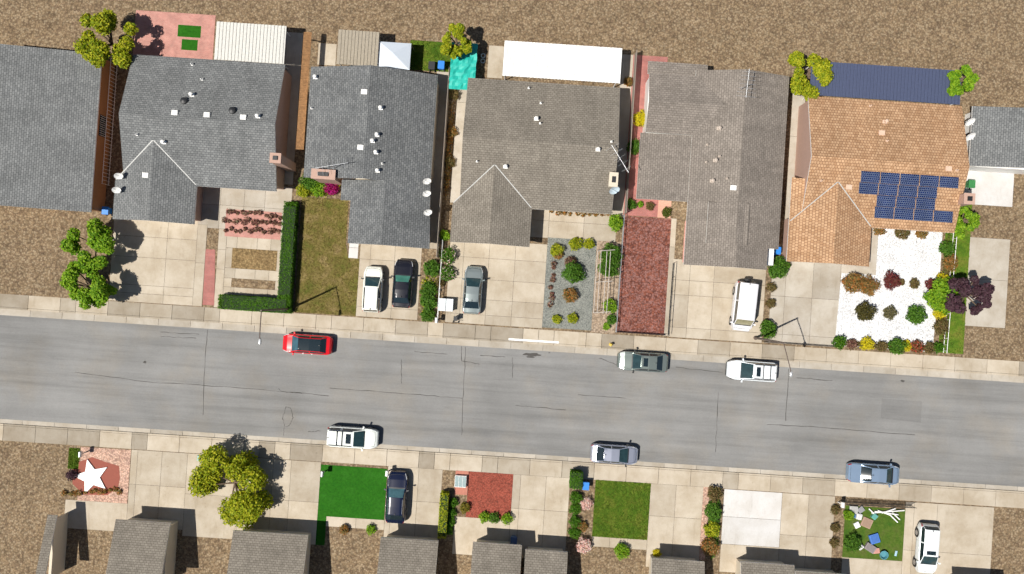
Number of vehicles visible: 12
